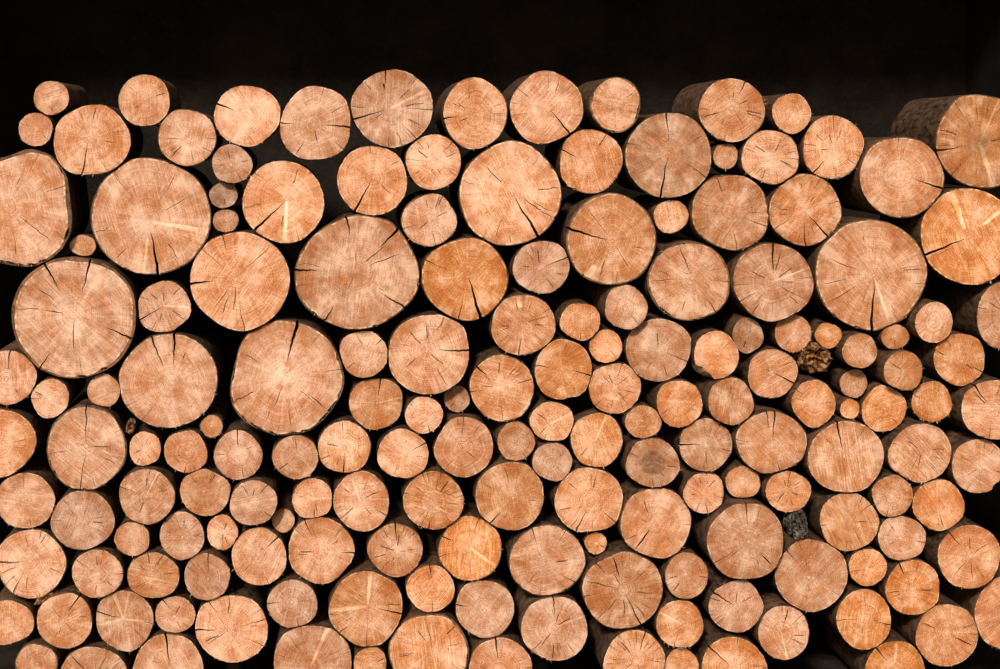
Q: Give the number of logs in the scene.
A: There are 169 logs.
